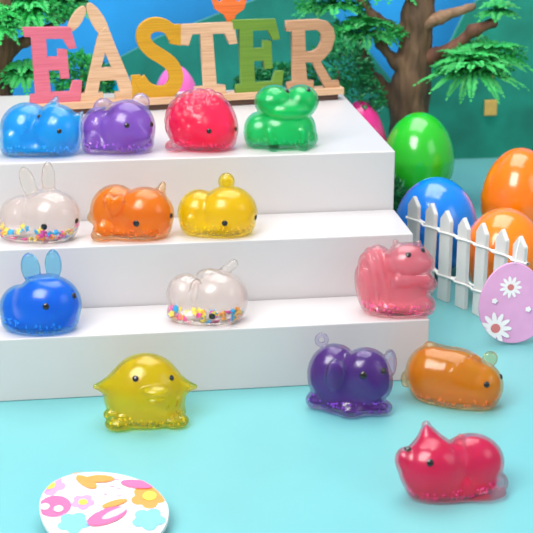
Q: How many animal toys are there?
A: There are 14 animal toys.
